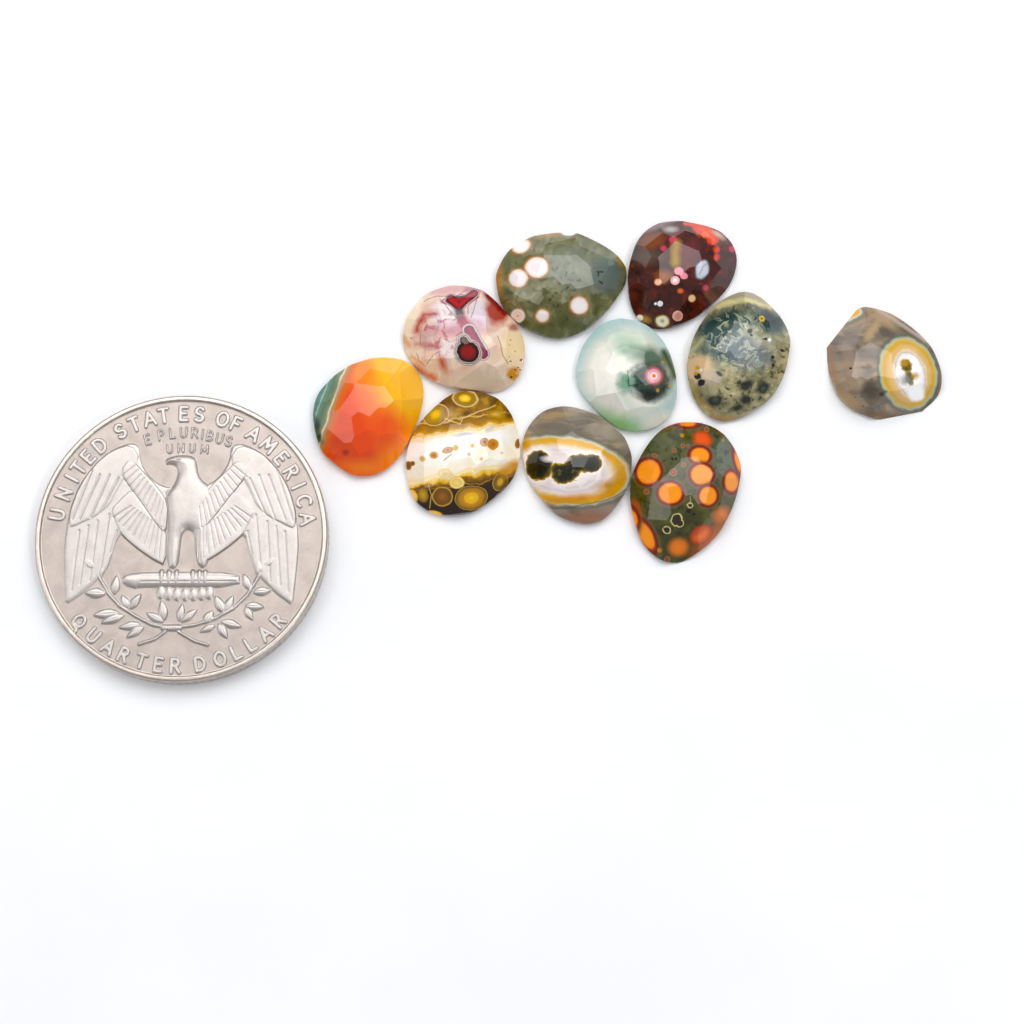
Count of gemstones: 10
